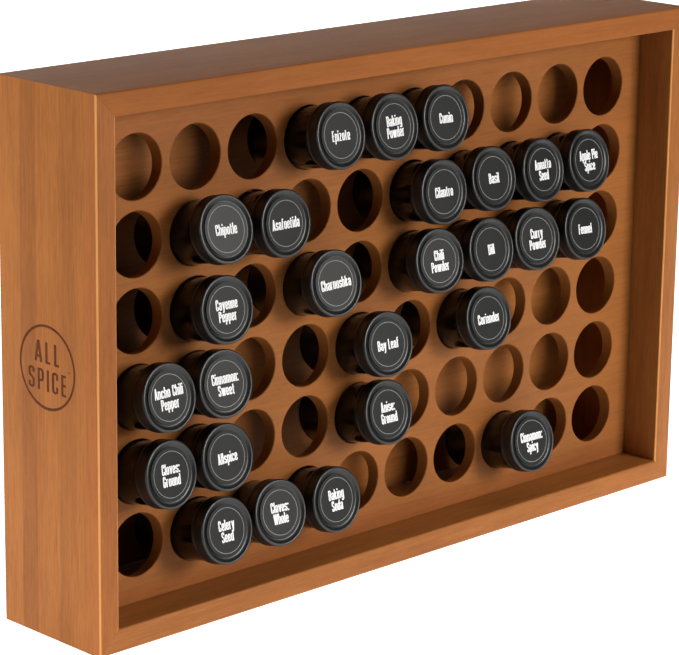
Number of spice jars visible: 26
